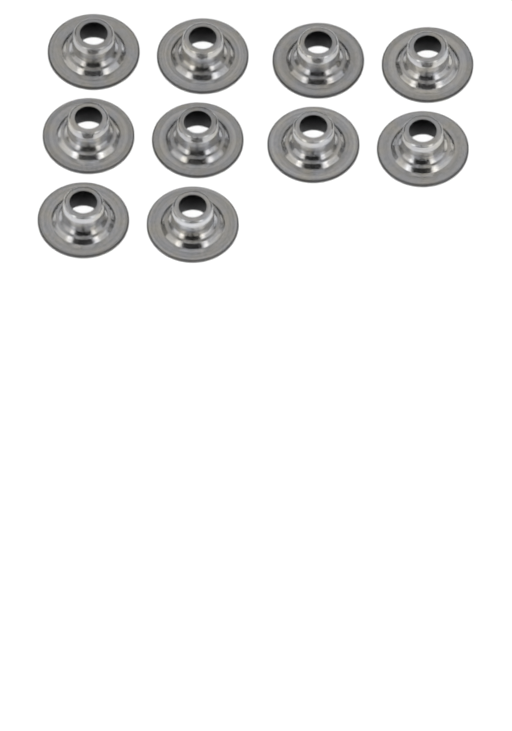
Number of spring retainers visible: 10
